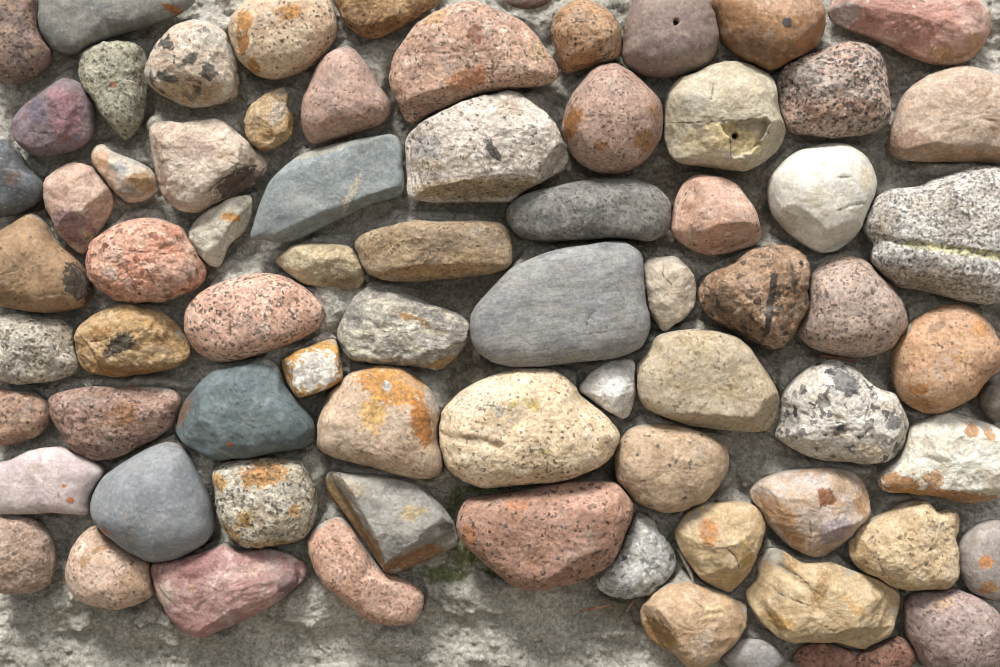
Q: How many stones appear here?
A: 74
